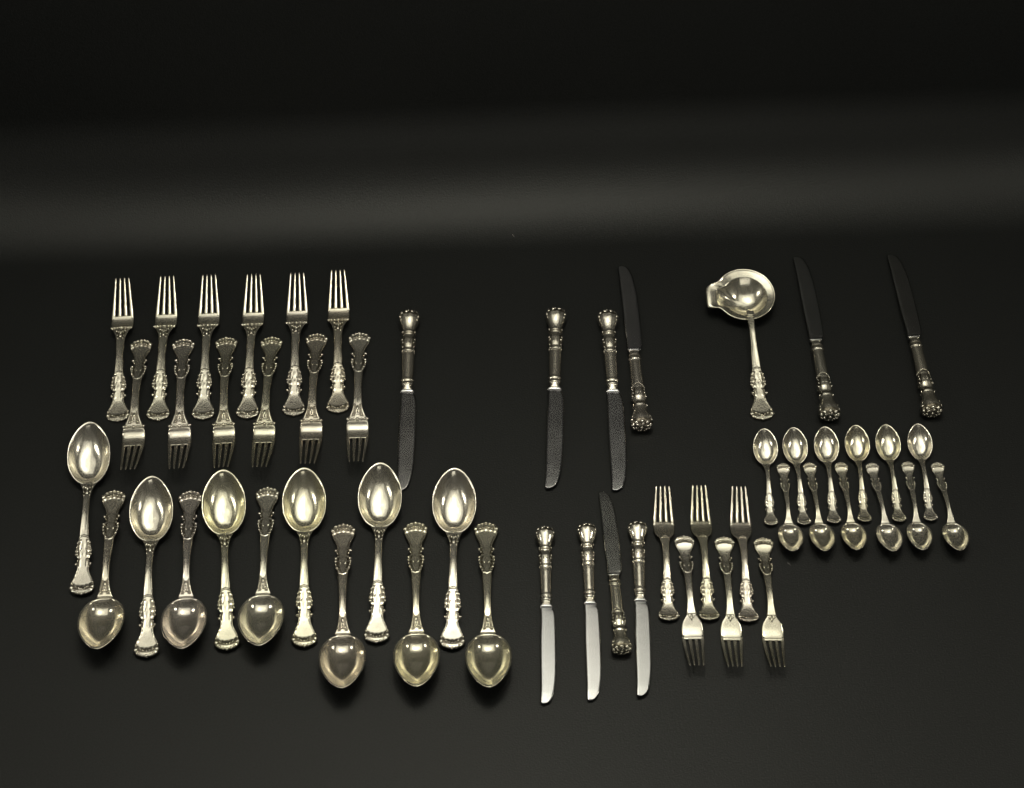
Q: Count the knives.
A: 10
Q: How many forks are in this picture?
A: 18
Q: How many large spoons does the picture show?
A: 12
